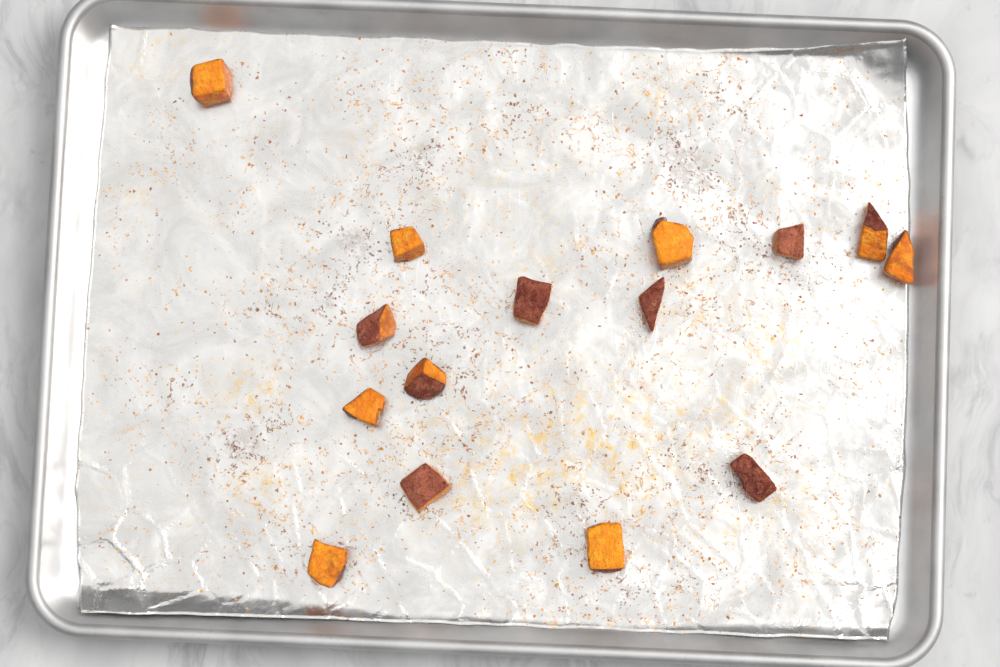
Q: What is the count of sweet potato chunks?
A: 15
